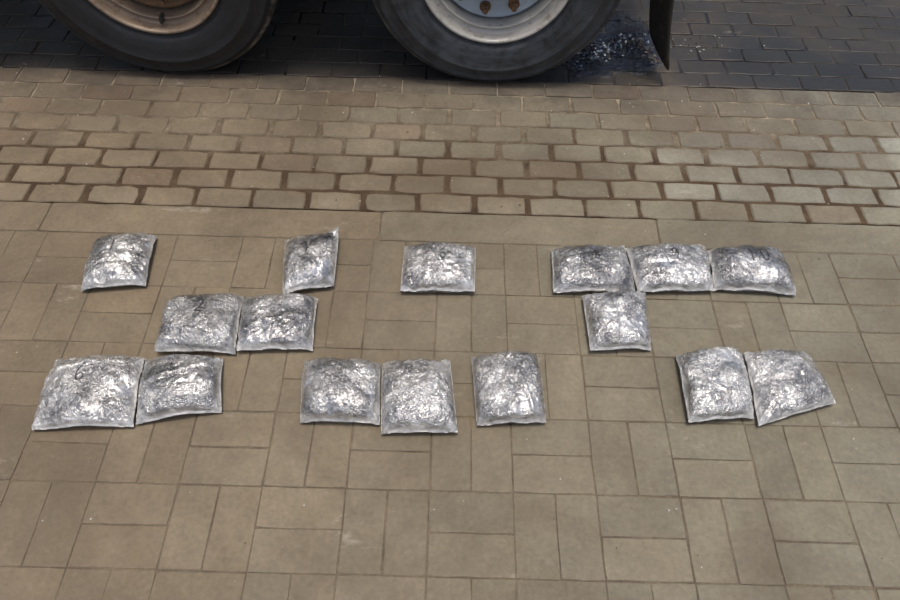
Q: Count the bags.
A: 16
